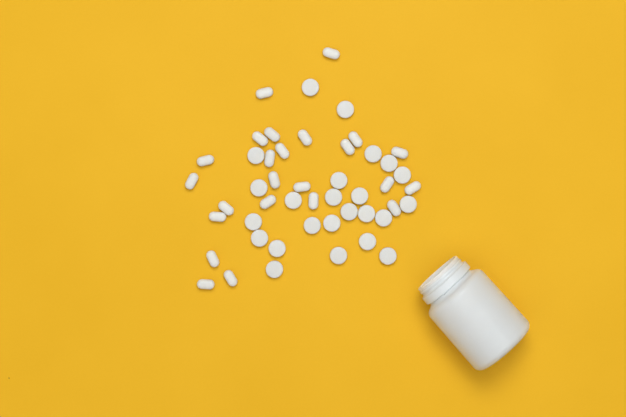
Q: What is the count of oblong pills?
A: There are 24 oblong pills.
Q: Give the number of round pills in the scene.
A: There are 24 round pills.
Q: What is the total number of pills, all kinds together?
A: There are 48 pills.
